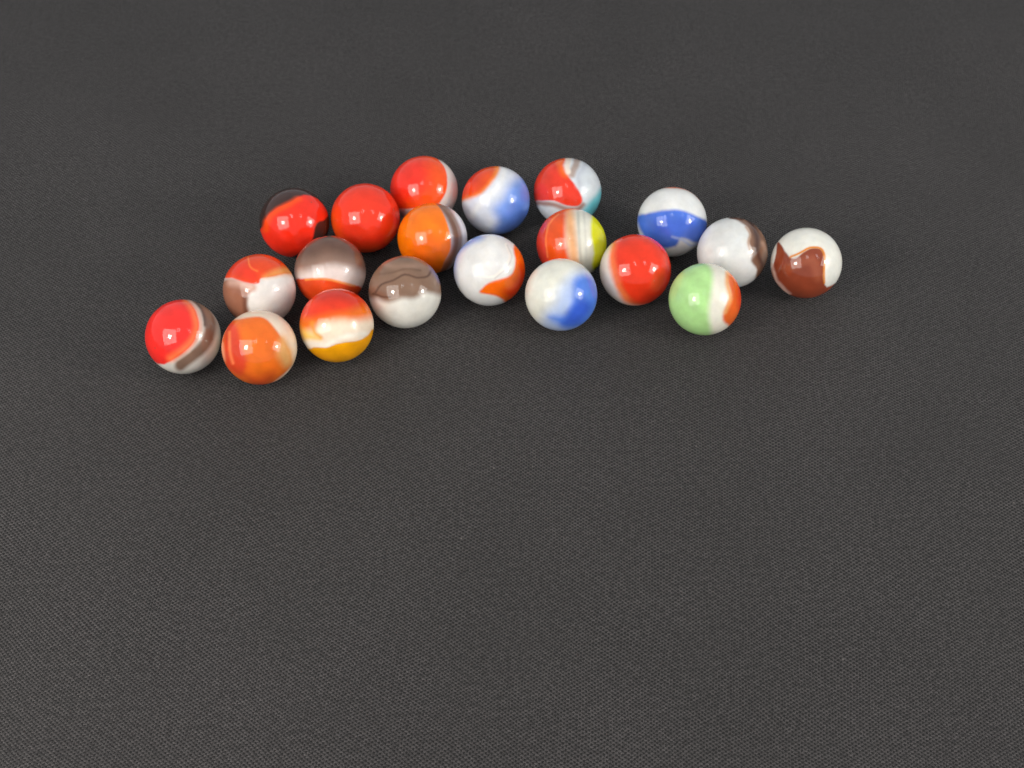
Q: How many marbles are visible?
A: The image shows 20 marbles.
